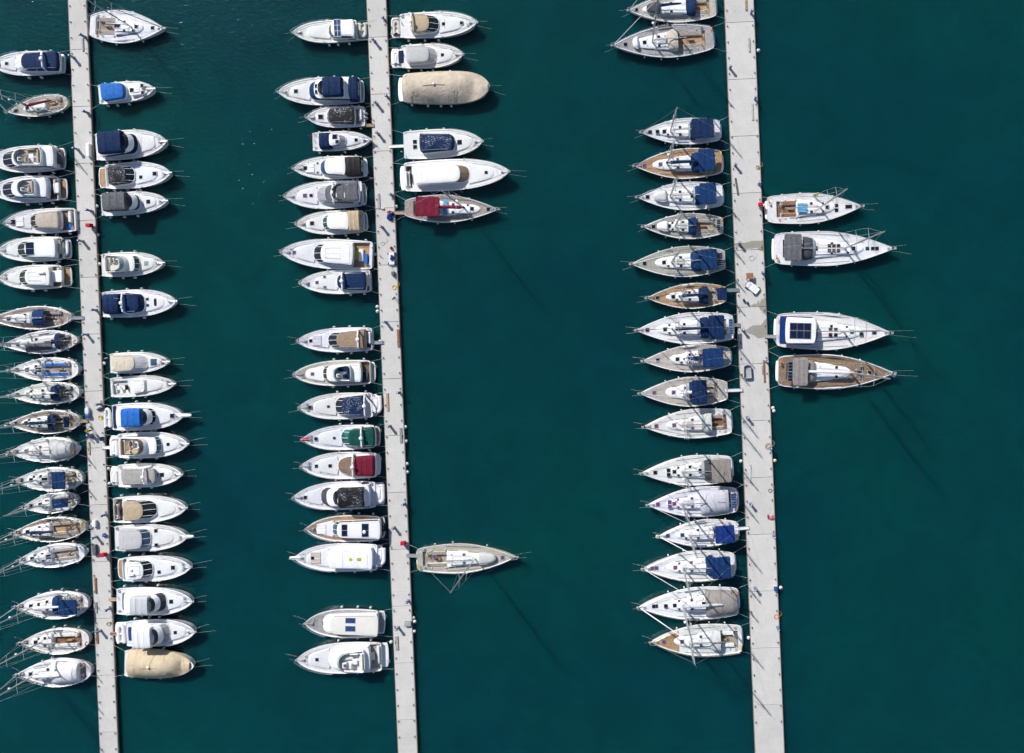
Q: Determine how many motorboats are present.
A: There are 47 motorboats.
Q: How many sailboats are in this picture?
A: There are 39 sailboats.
